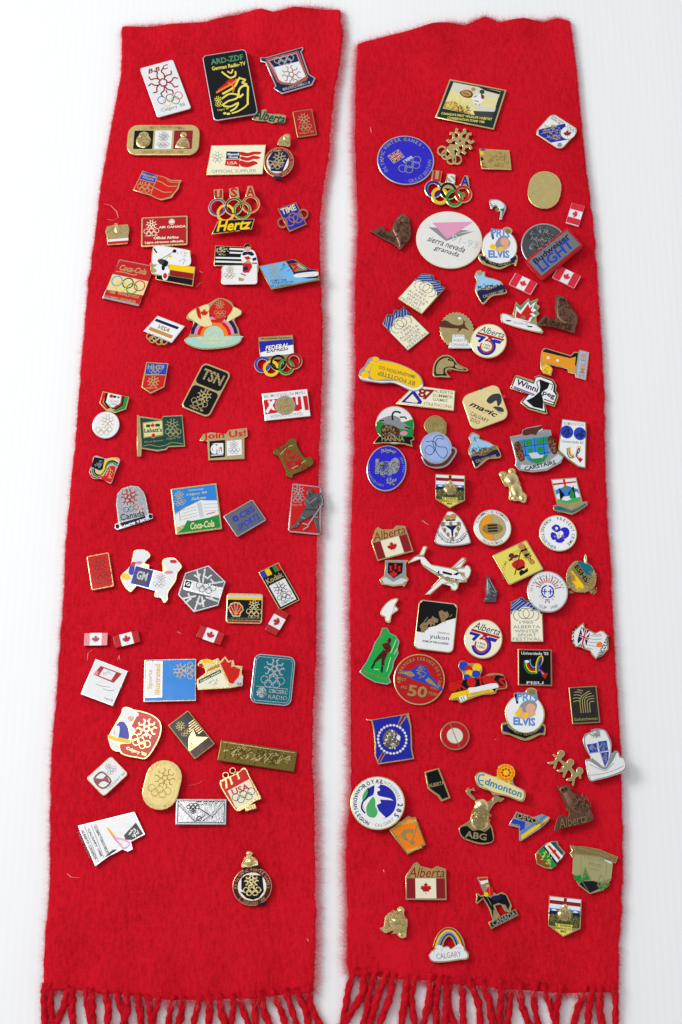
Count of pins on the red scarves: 131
